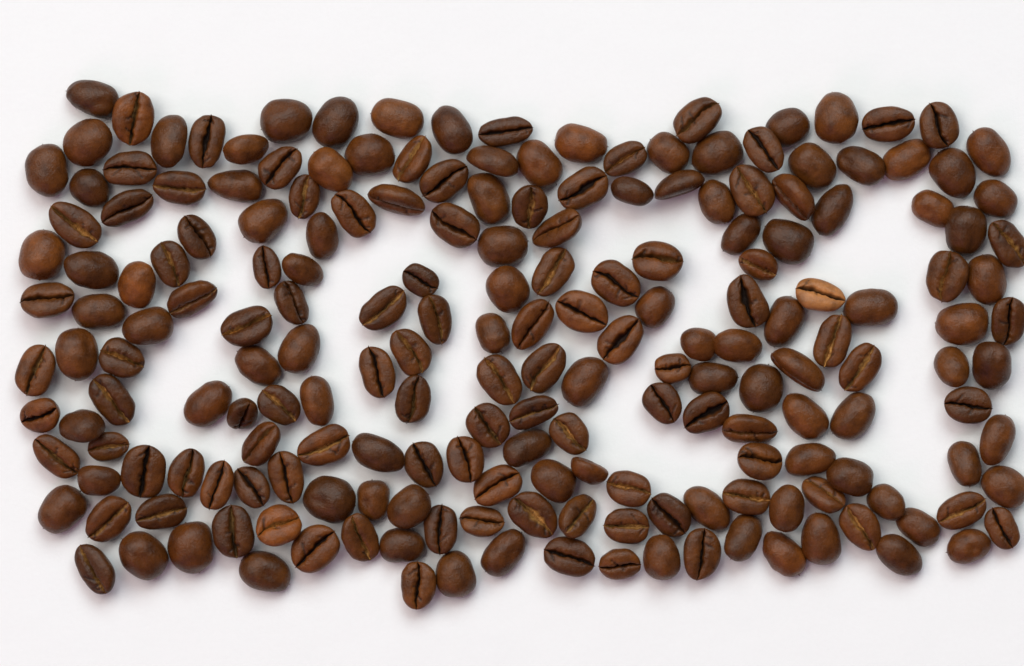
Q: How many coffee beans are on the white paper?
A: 200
